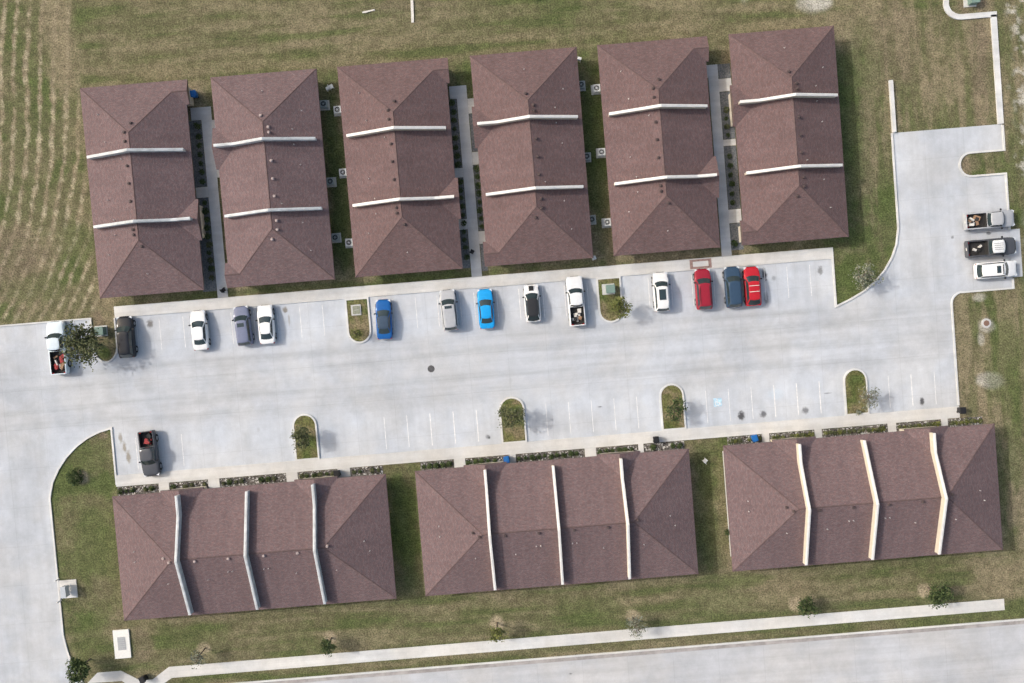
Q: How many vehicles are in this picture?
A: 18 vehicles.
